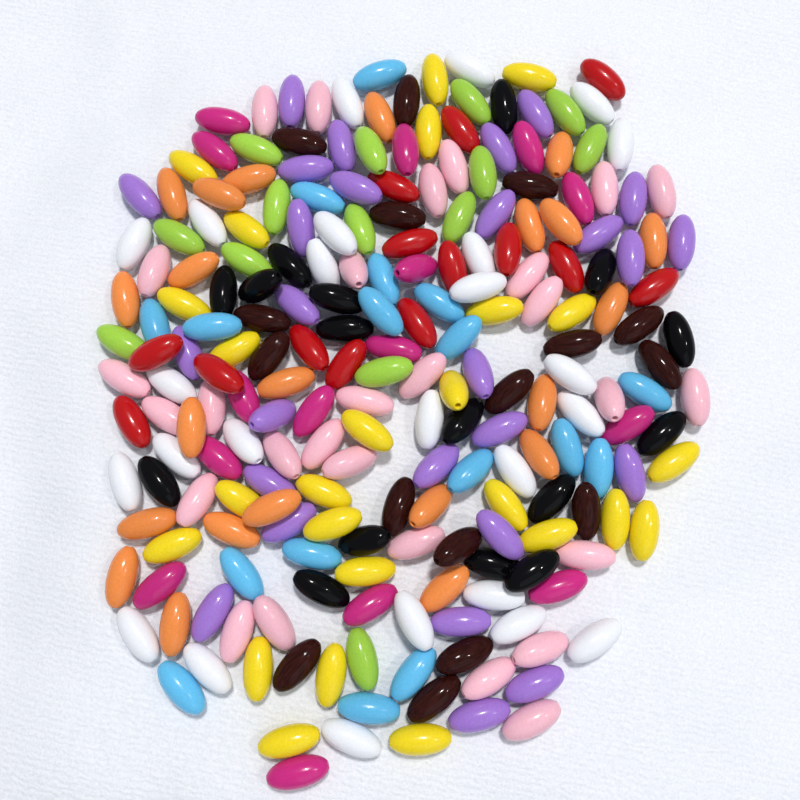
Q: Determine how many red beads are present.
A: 14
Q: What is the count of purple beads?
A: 27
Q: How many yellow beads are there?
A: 25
